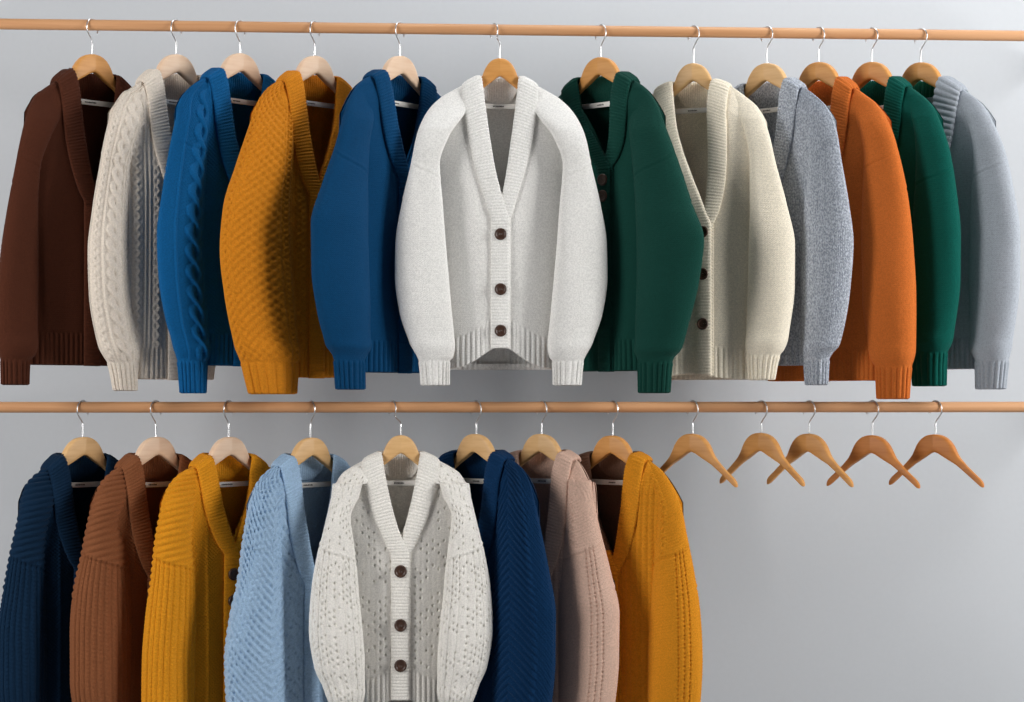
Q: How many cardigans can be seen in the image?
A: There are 20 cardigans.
